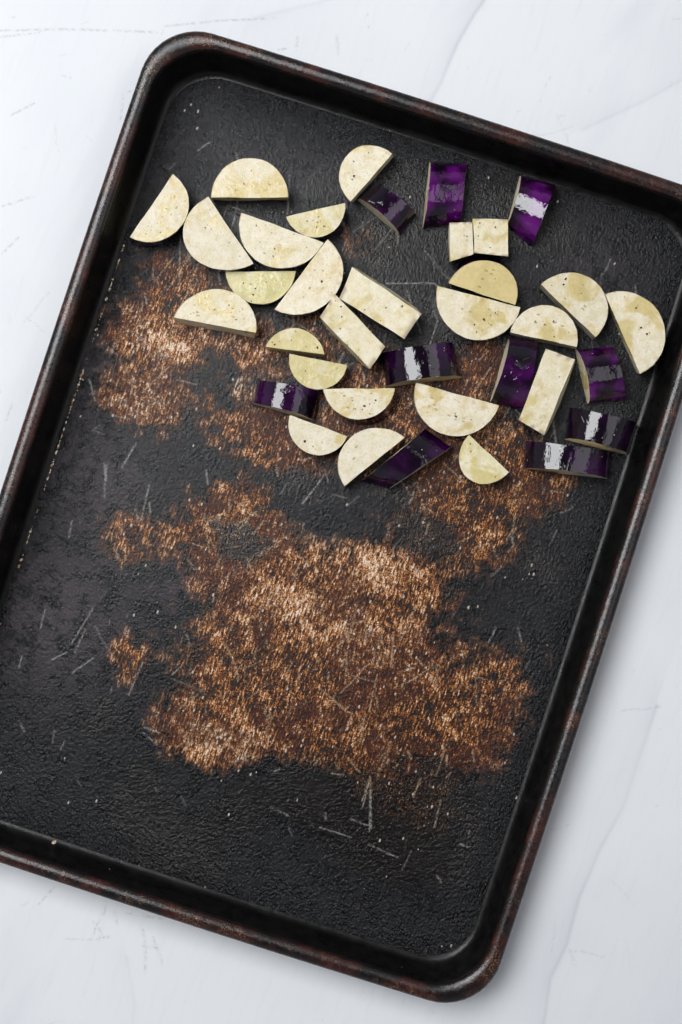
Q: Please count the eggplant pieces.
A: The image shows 36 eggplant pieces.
